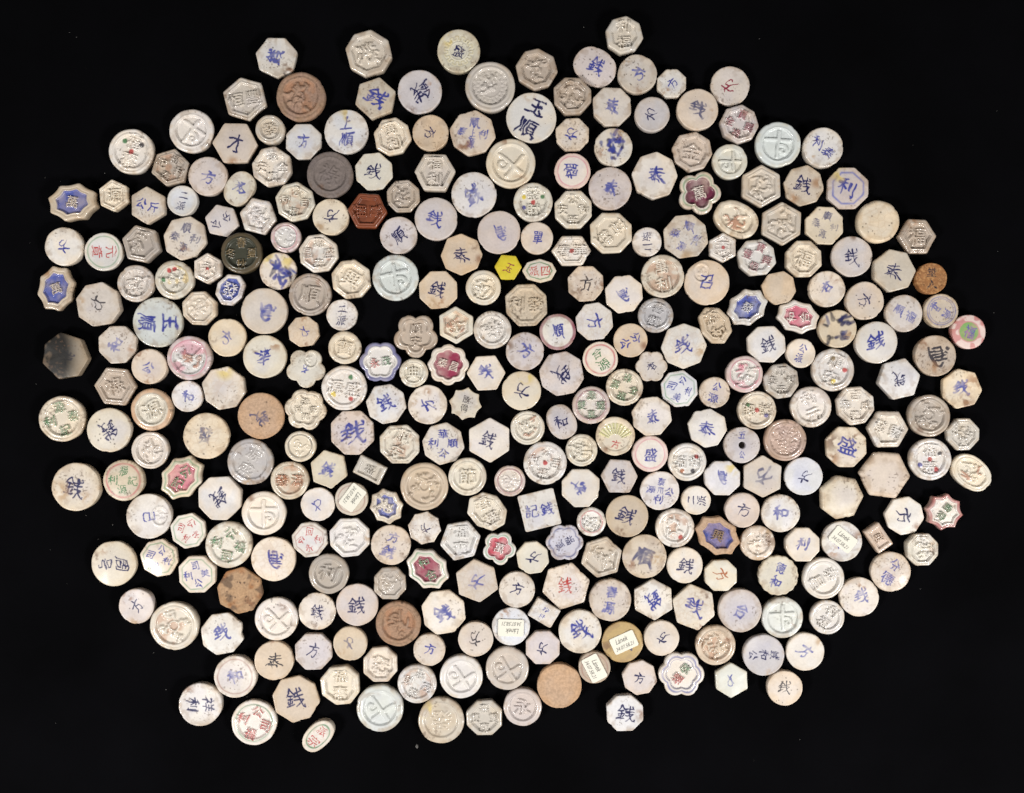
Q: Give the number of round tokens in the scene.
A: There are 164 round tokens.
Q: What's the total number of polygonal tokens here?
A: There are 127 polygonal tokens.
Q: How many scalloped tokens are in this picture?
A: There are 22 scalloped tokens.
